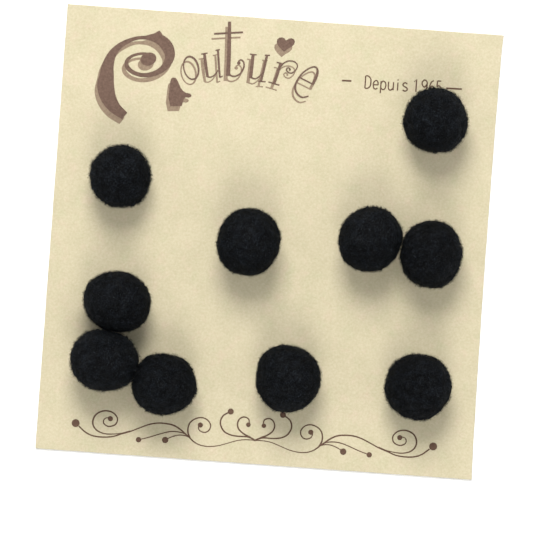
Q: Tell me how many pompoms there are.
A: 10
